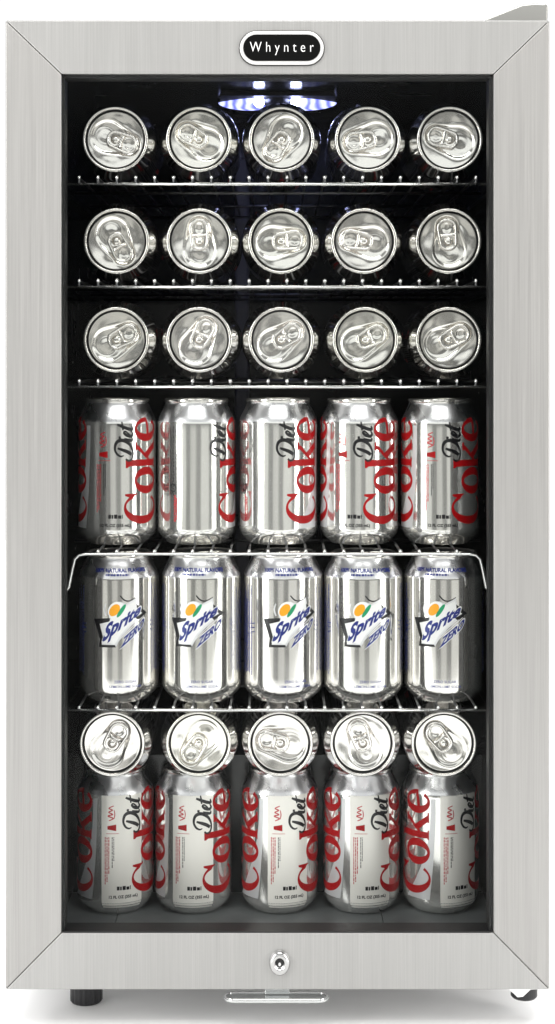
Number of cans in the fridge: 35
